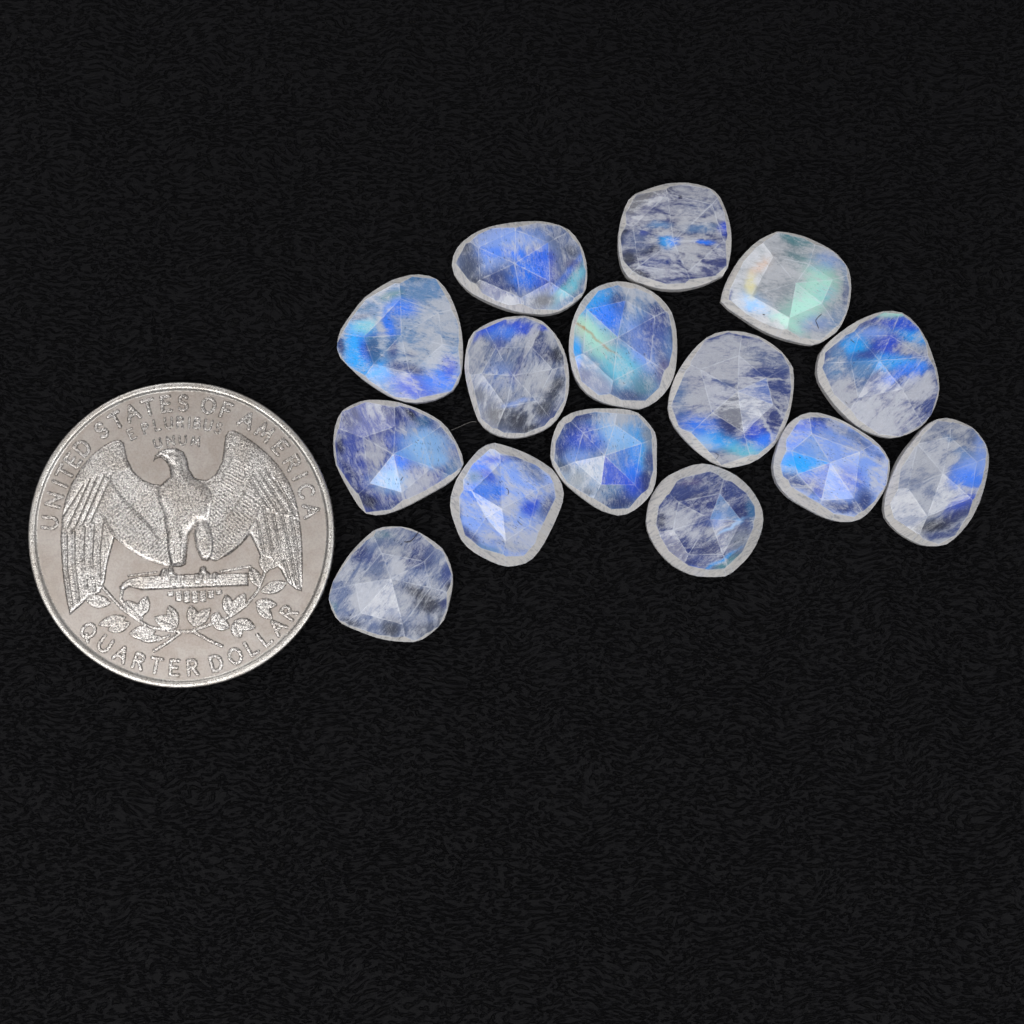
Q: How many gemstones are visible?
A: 15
